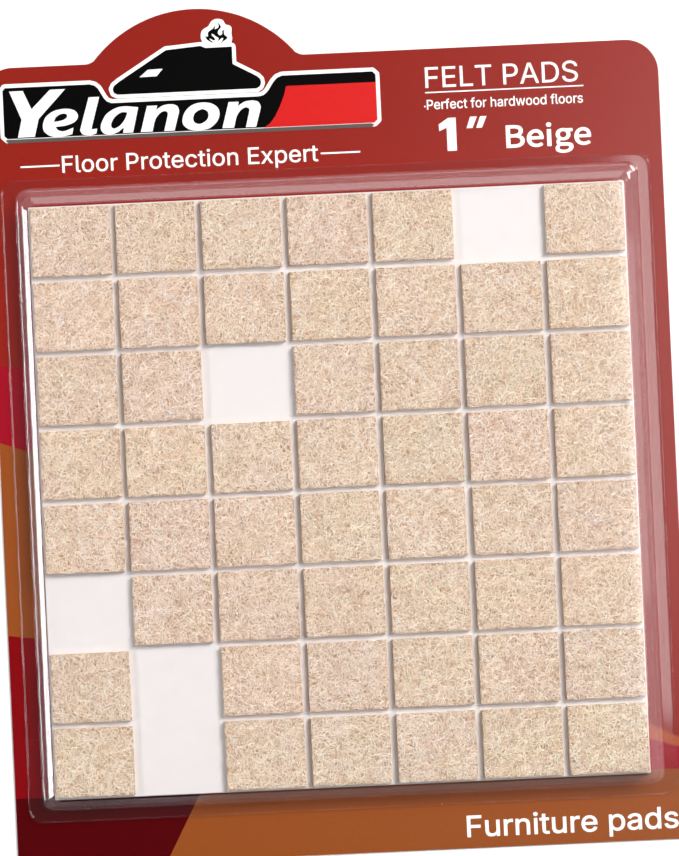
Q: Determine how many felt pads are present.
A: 51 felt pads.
